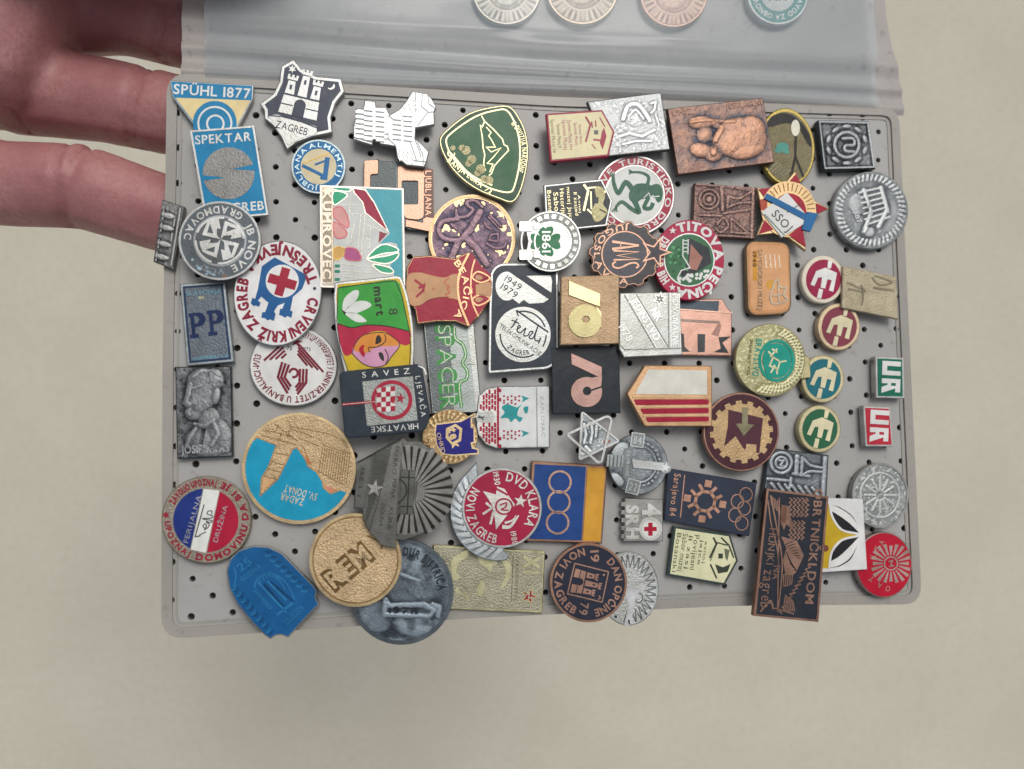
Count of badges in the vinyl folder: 75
